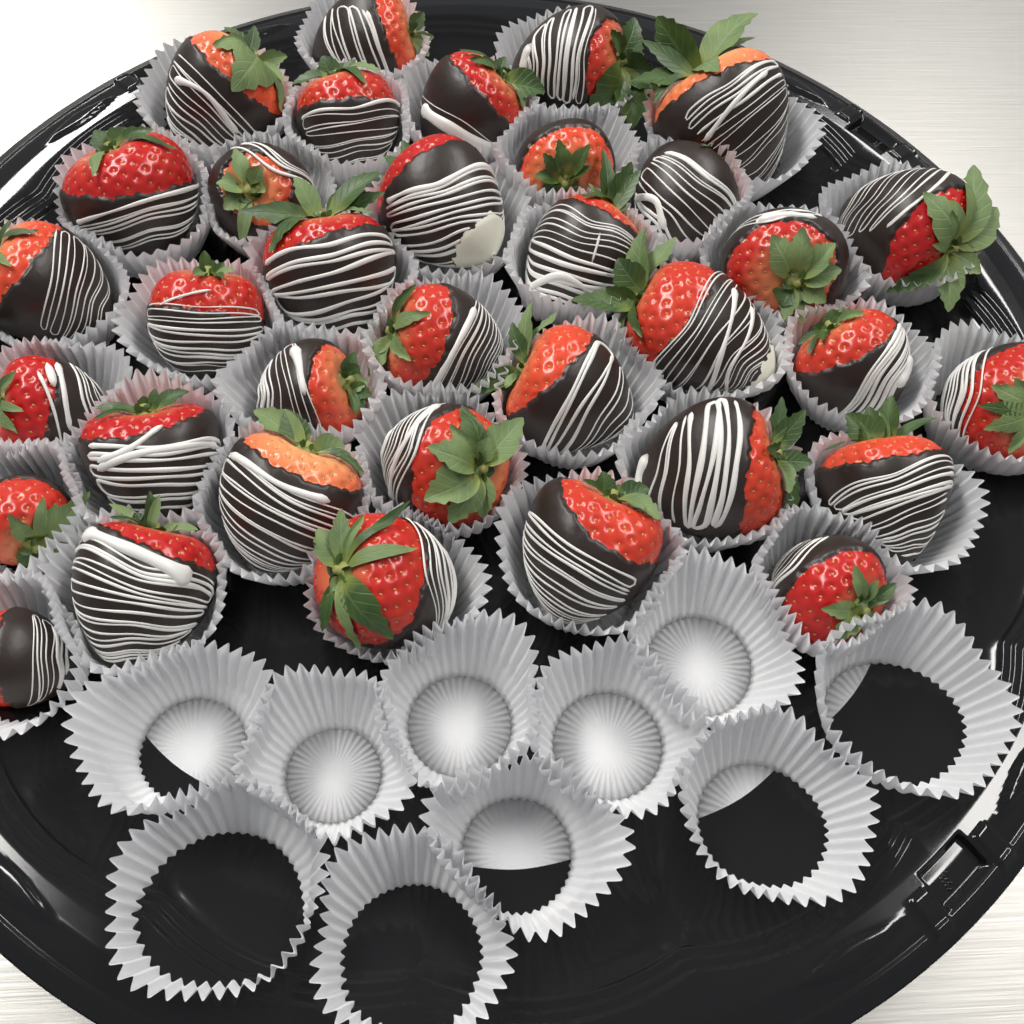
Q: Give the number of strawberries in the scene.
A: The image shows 35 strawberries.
